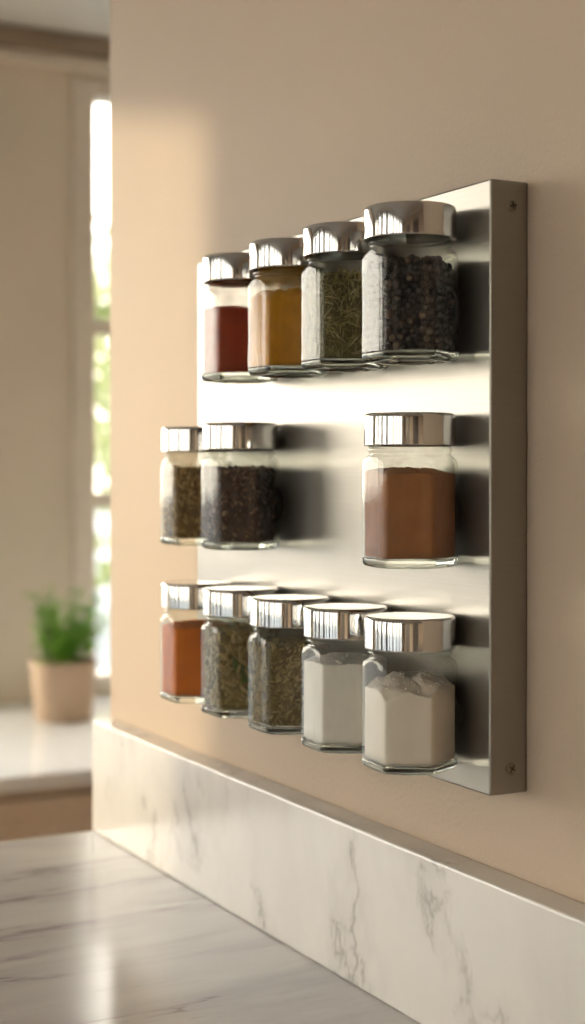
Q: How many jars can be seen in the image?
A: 12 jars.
